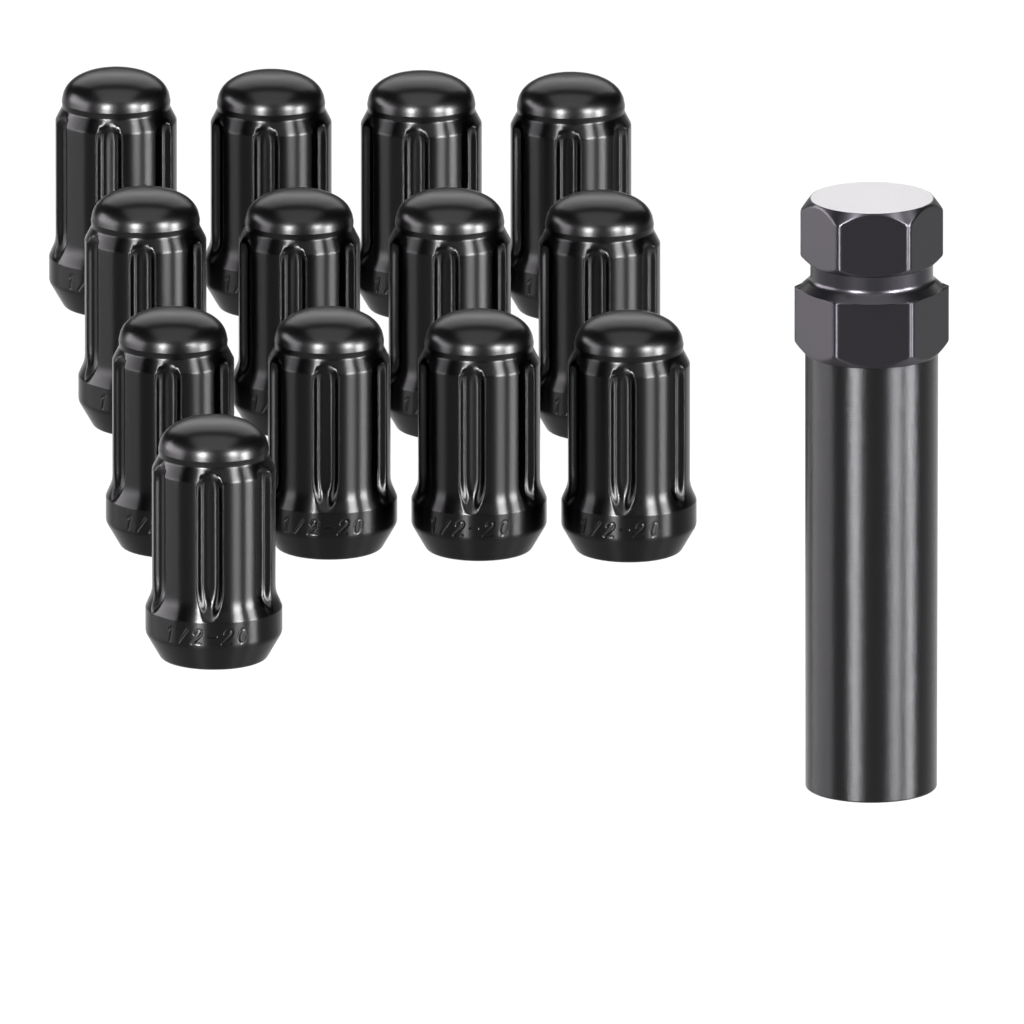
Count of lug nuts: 13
